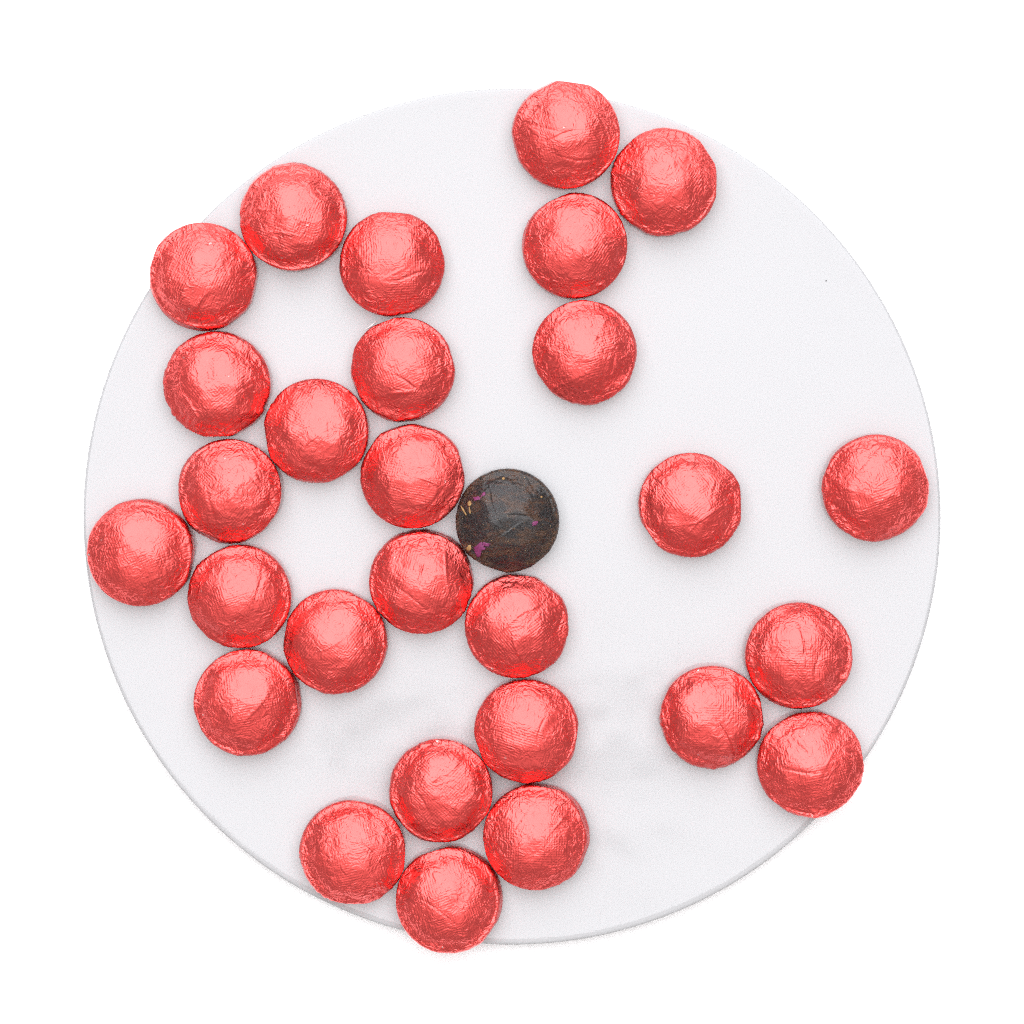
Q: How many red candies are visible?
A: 28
